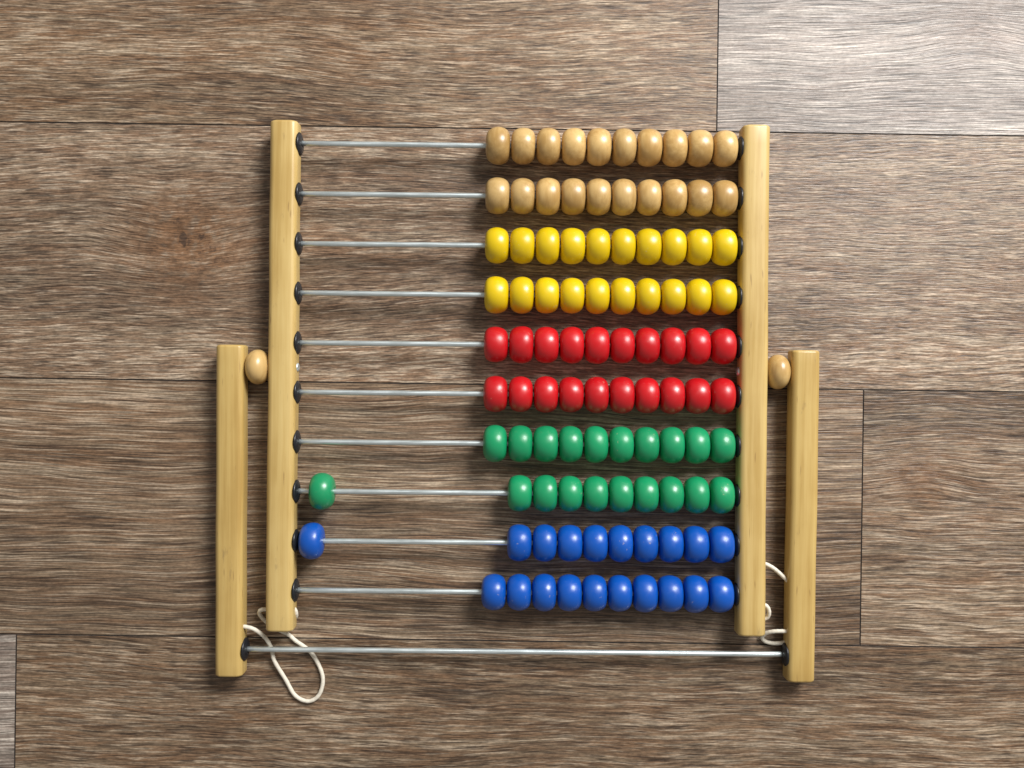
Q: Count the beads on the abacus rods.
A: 100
